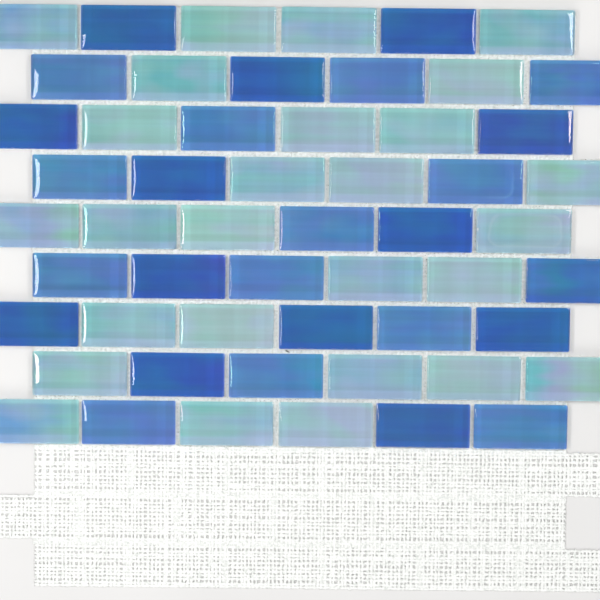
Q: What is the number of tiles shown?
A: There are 54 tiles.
